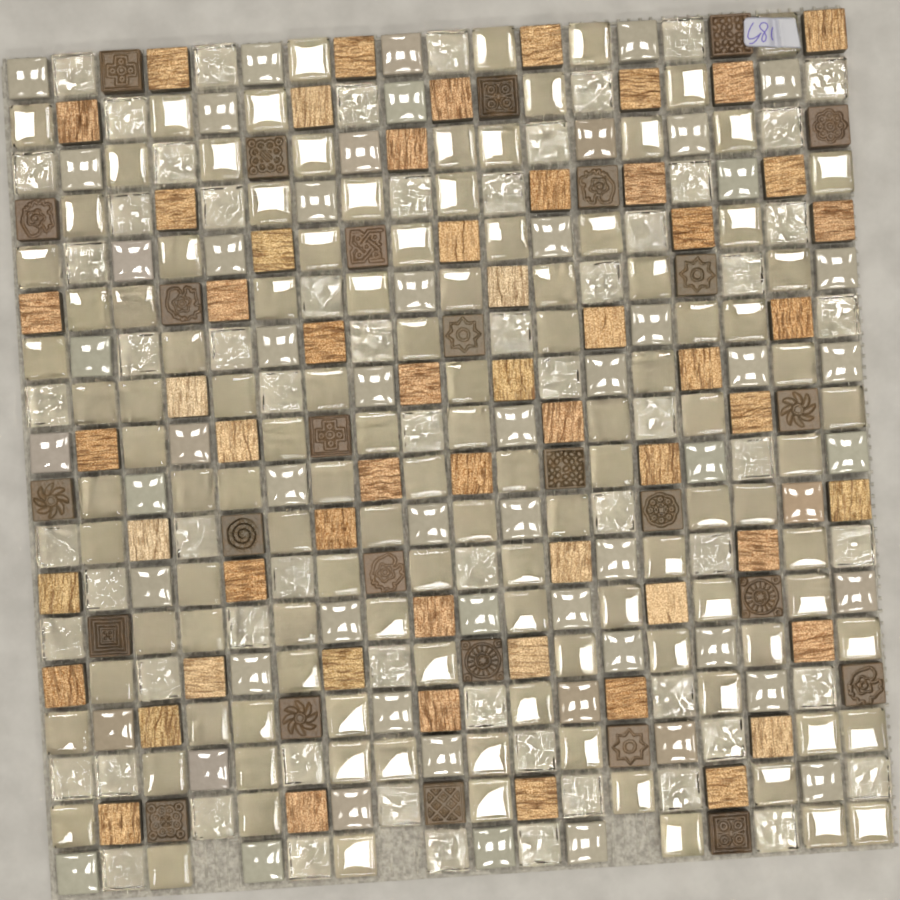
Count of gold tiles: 57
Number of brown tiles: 27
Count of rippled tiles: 64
